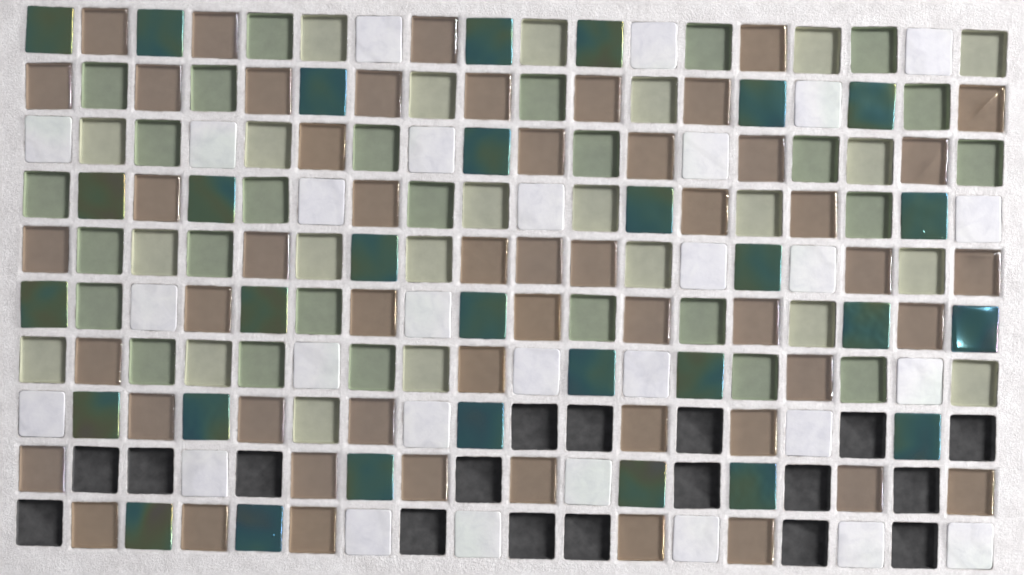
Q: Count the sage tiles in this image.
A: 50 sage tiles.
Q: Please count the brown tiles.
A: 53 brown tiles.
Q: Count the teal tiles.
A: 30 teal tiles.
